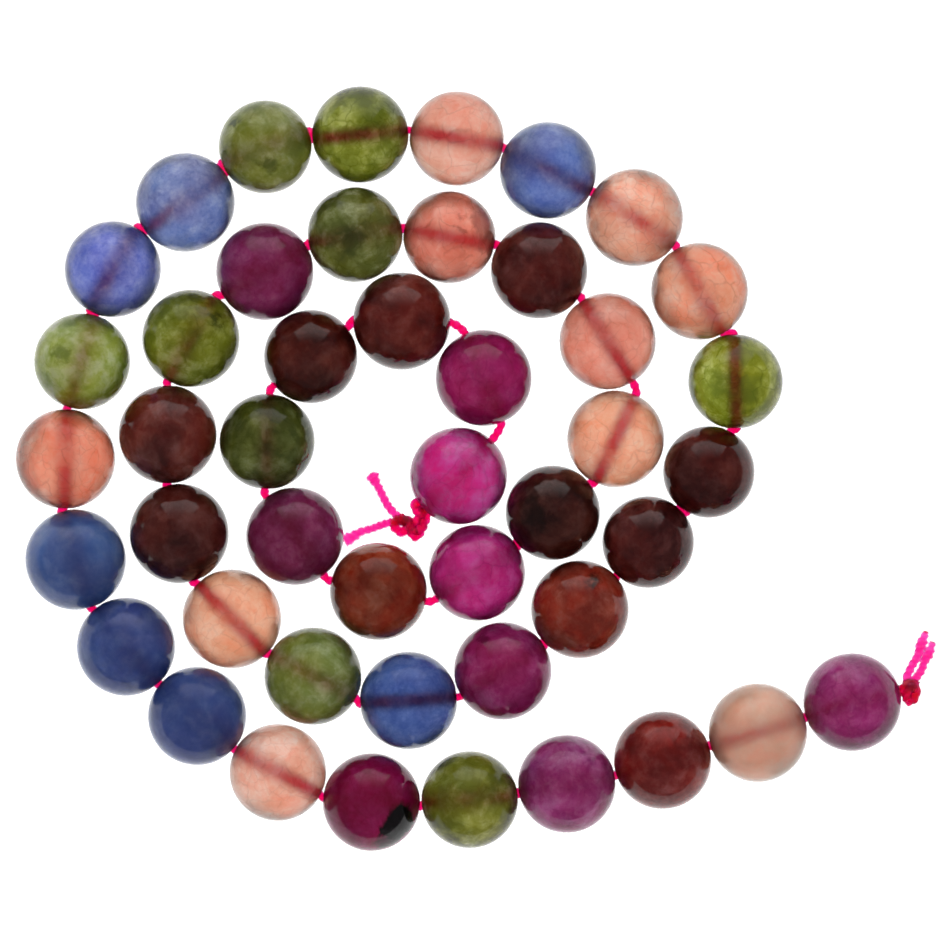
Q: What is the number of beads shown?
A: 46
